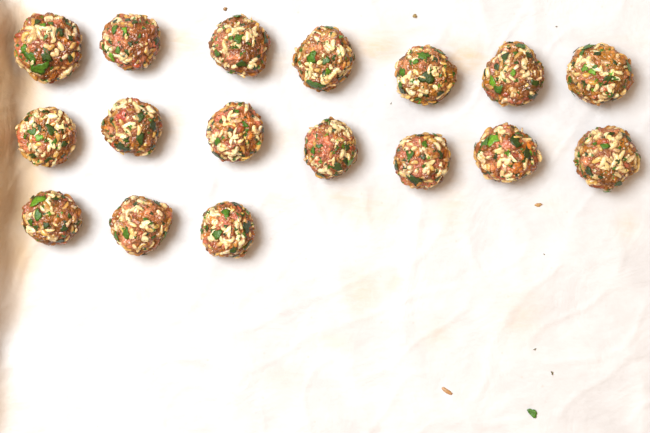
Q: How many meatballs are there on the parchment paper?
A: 17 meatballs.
